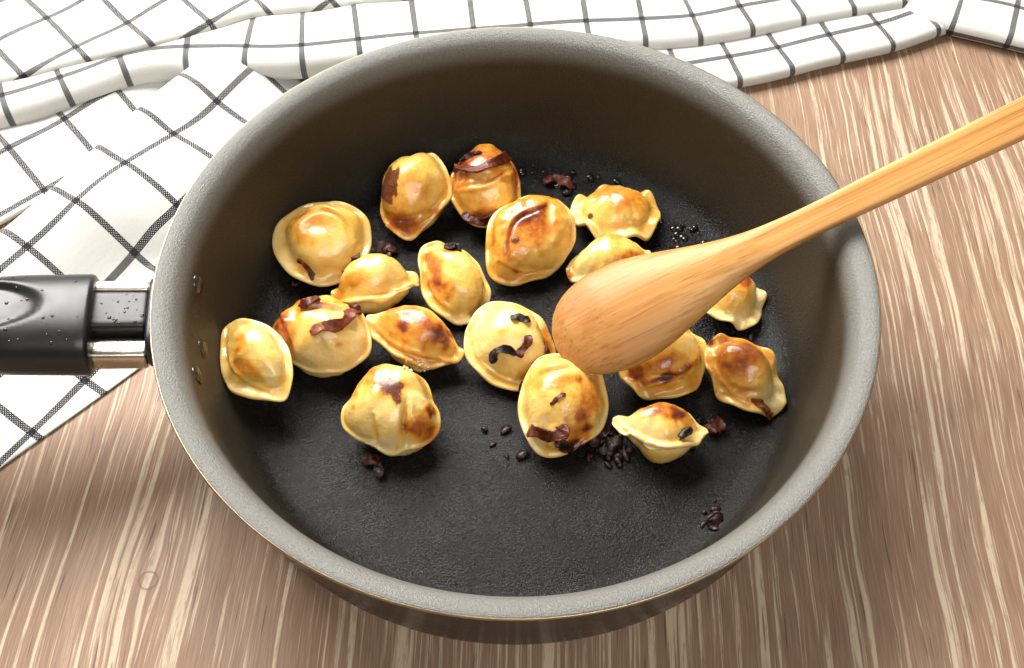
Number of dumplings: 18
